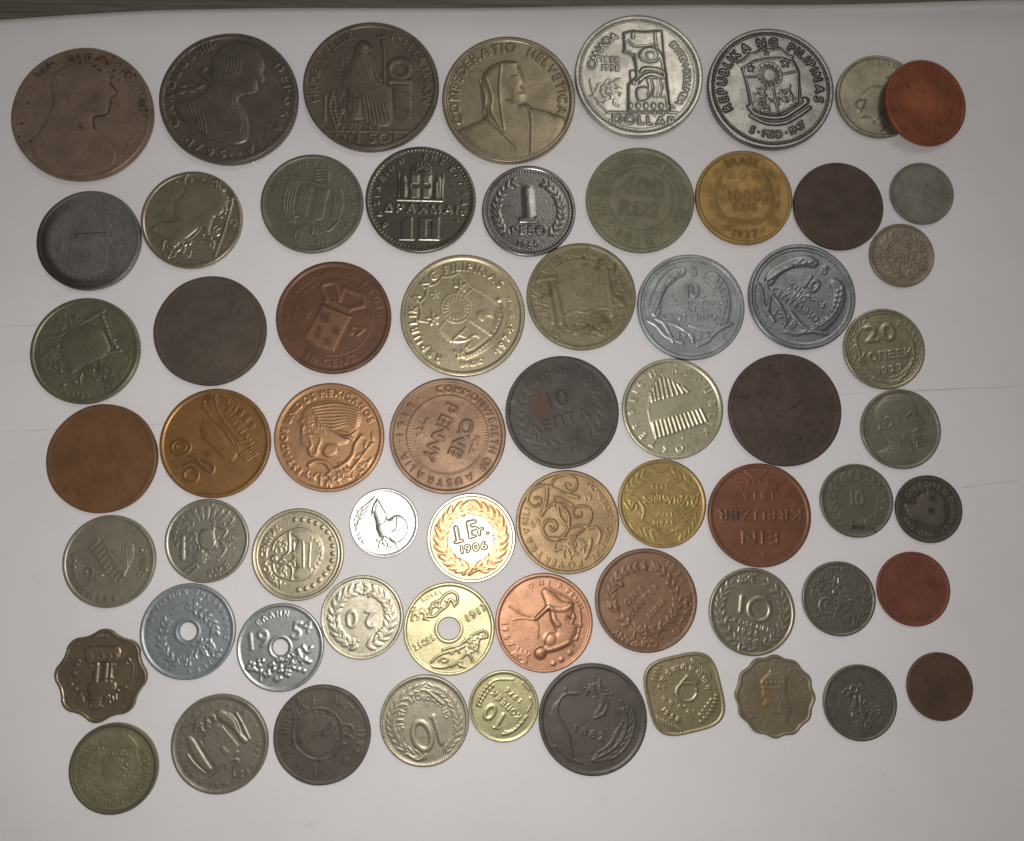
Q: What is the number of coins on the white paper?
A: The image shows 64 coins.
